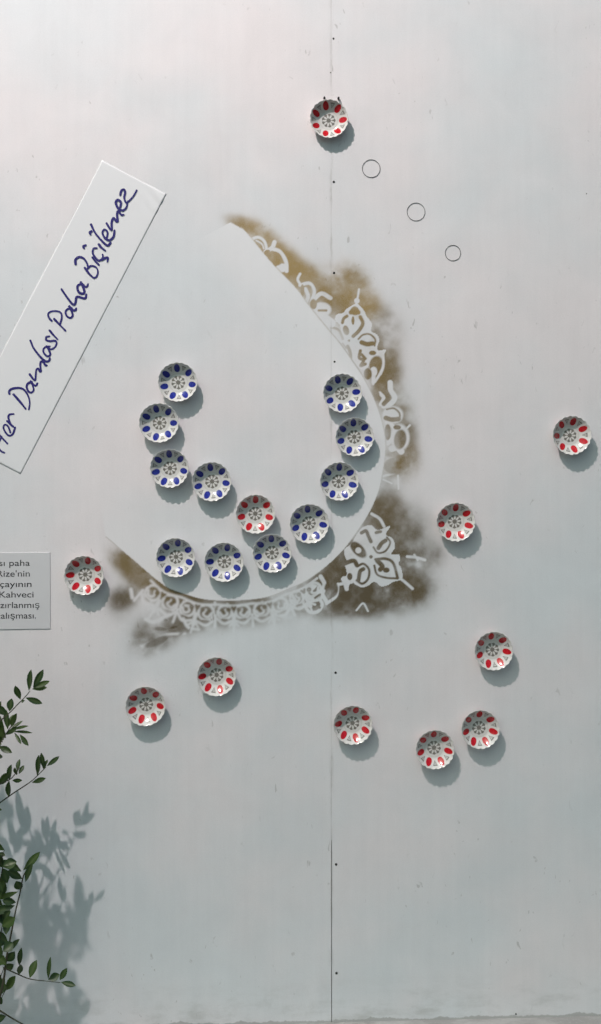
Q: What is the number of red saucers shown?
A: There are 11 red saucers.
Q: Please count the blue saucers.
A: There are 11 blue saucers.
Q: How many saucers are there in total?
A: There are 22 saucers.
